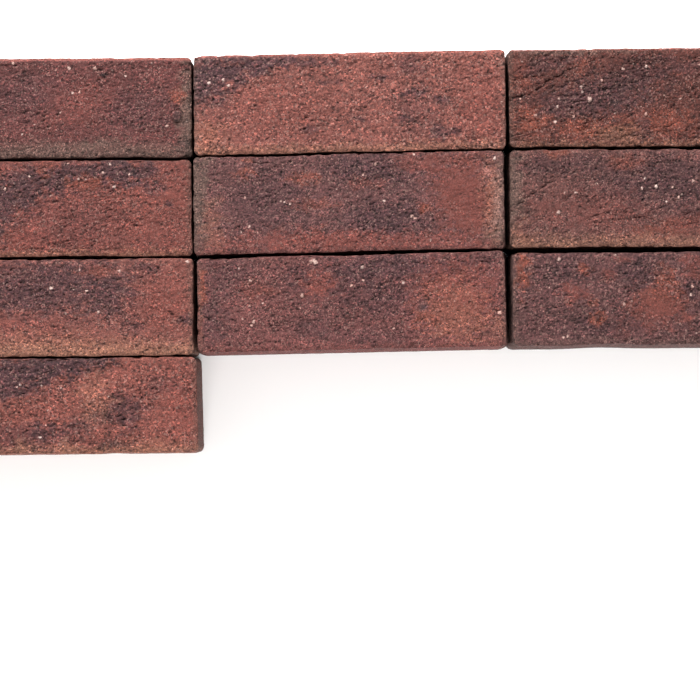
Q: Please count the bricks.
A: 10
